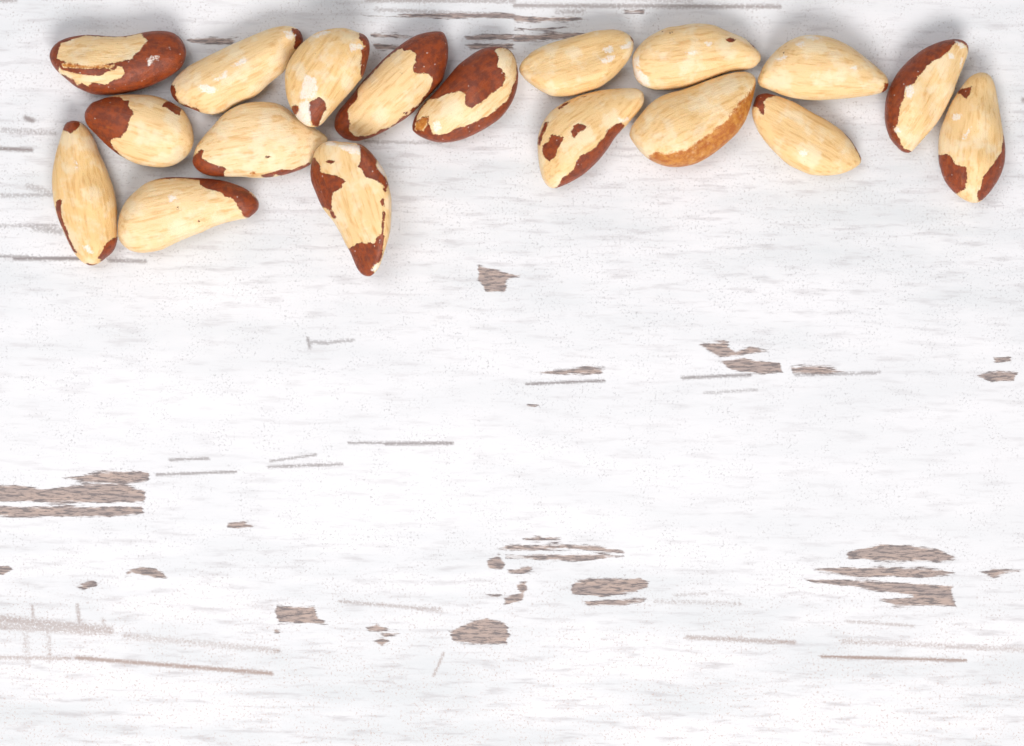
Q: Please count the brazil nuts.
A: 18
